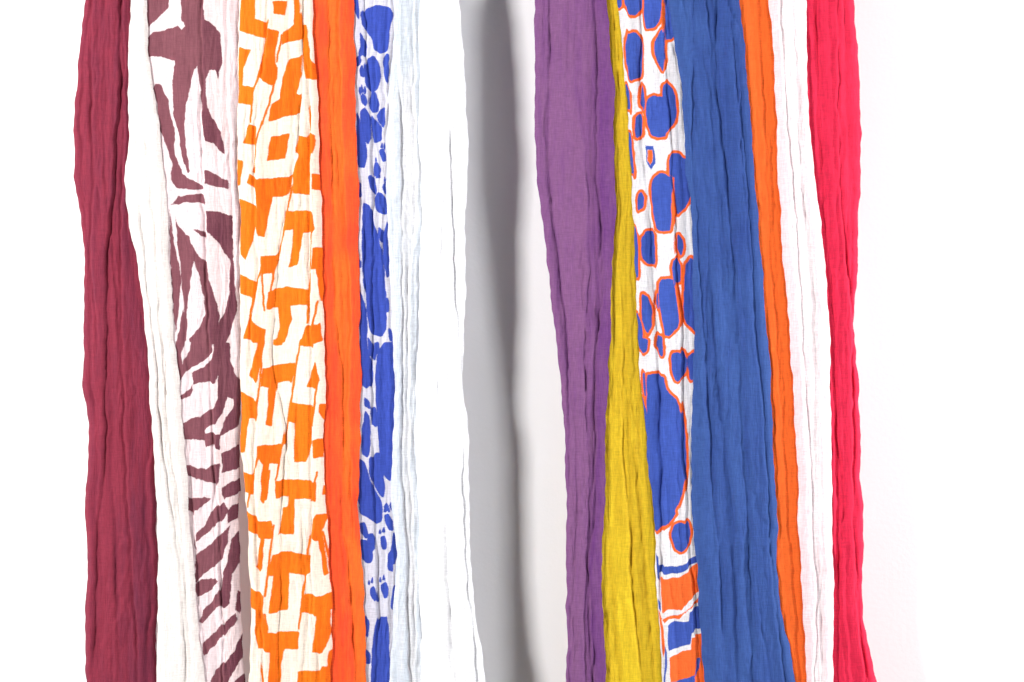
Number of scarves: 15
